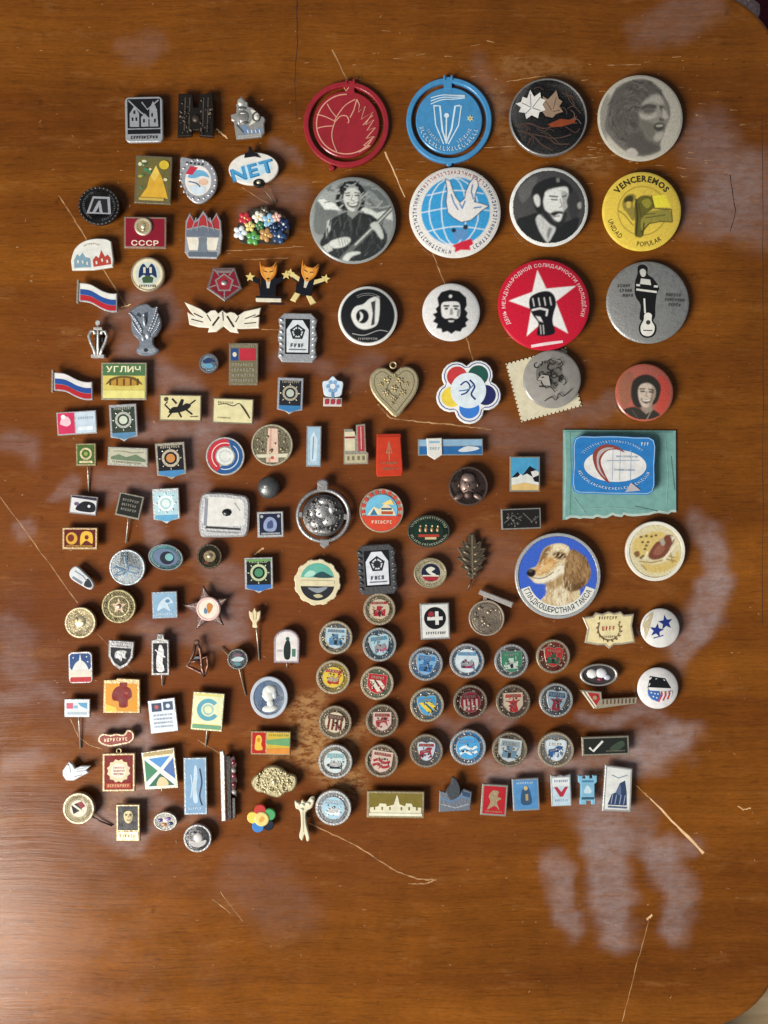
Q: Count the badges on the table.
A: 147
